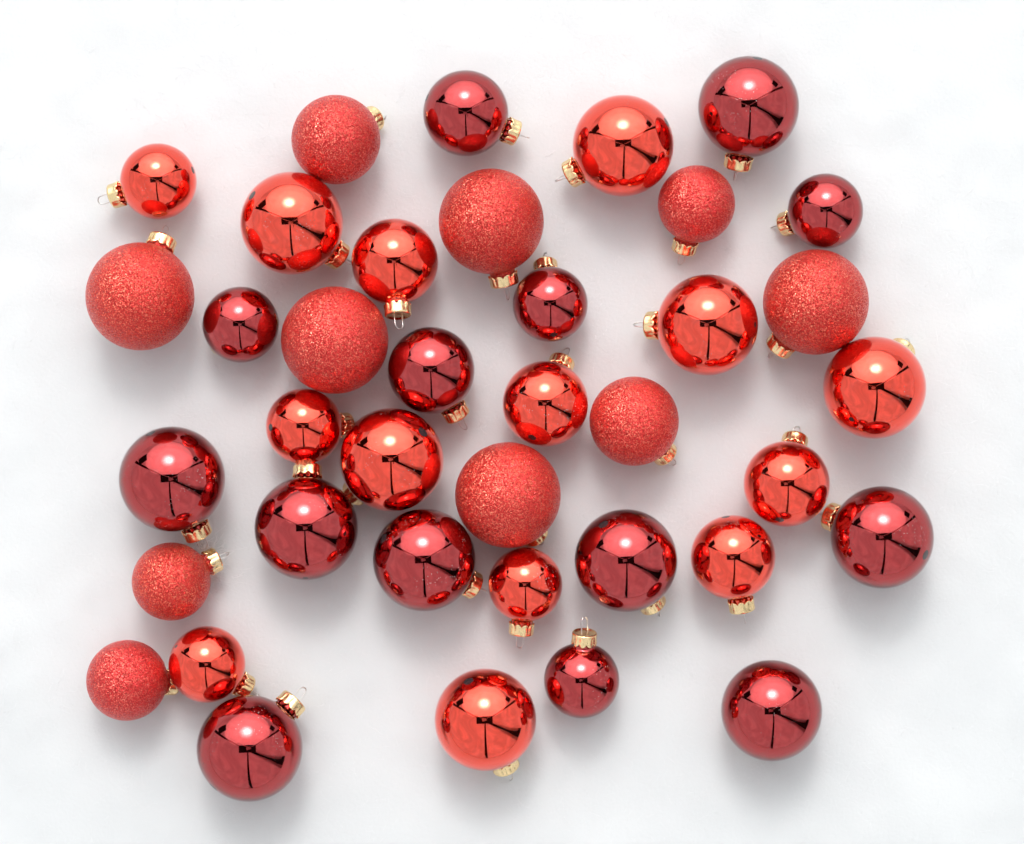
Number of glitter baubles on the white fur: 10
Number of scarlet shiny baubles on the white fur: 14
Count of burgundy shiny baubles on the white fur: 14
